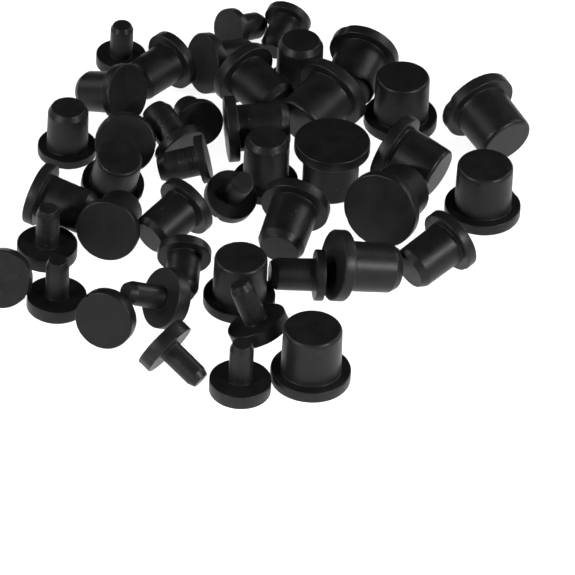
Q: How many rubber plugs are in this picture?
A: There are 43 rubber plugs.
